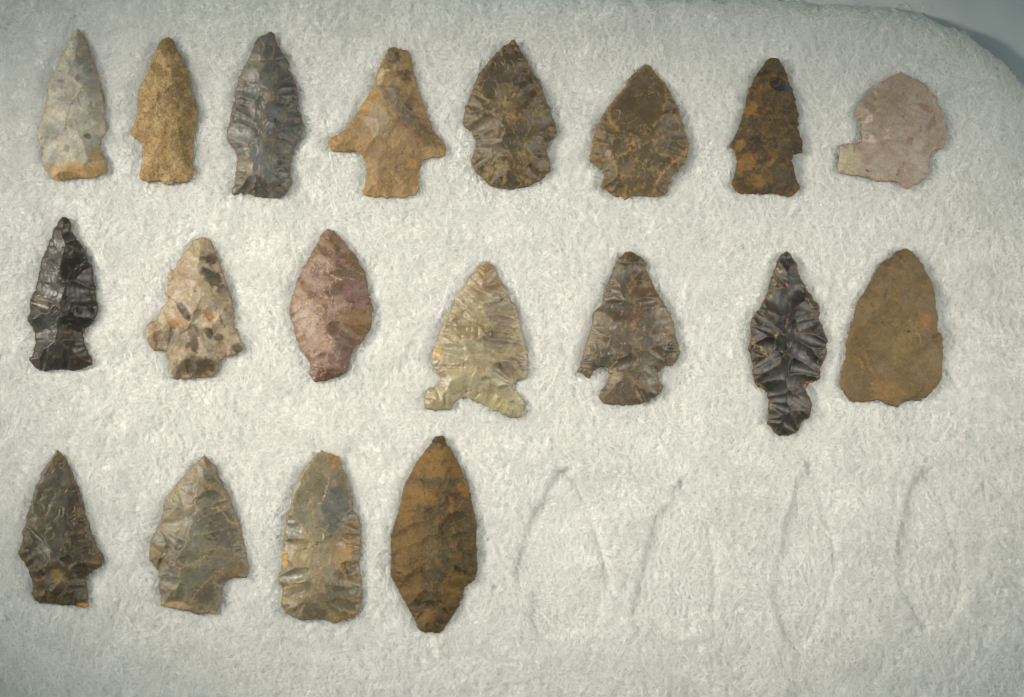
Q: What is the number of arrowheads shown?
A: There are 19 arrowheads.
